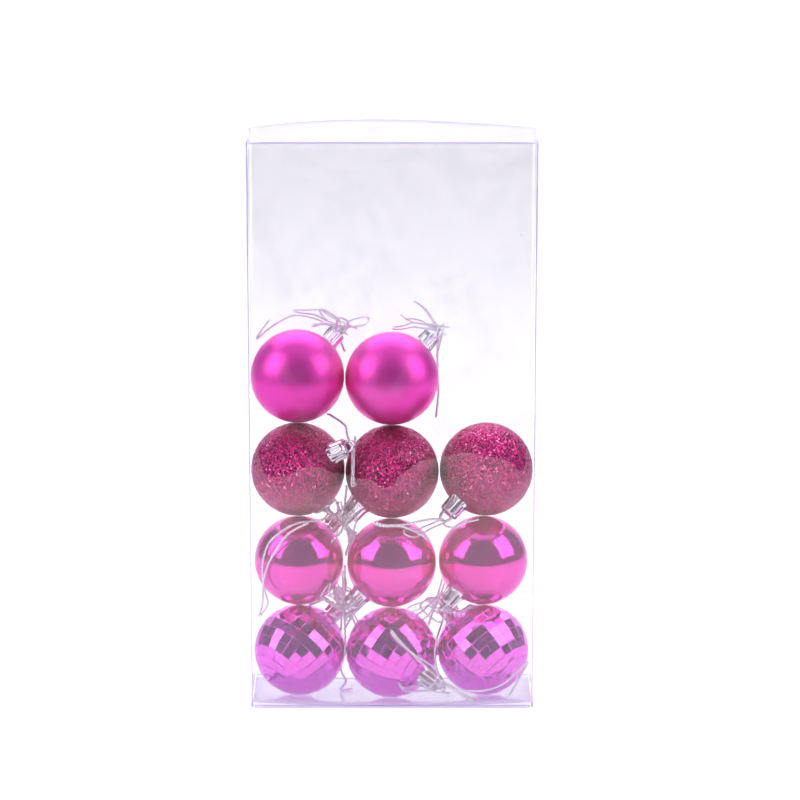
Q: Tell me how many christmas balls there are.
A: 11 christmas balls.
